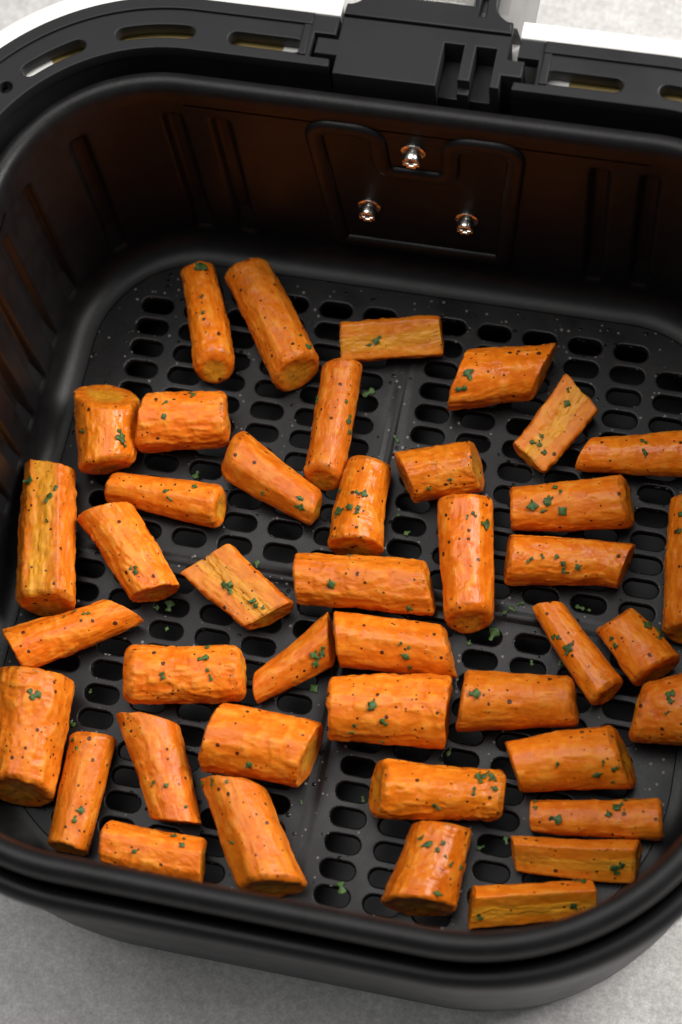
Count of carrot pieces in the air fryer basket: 42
